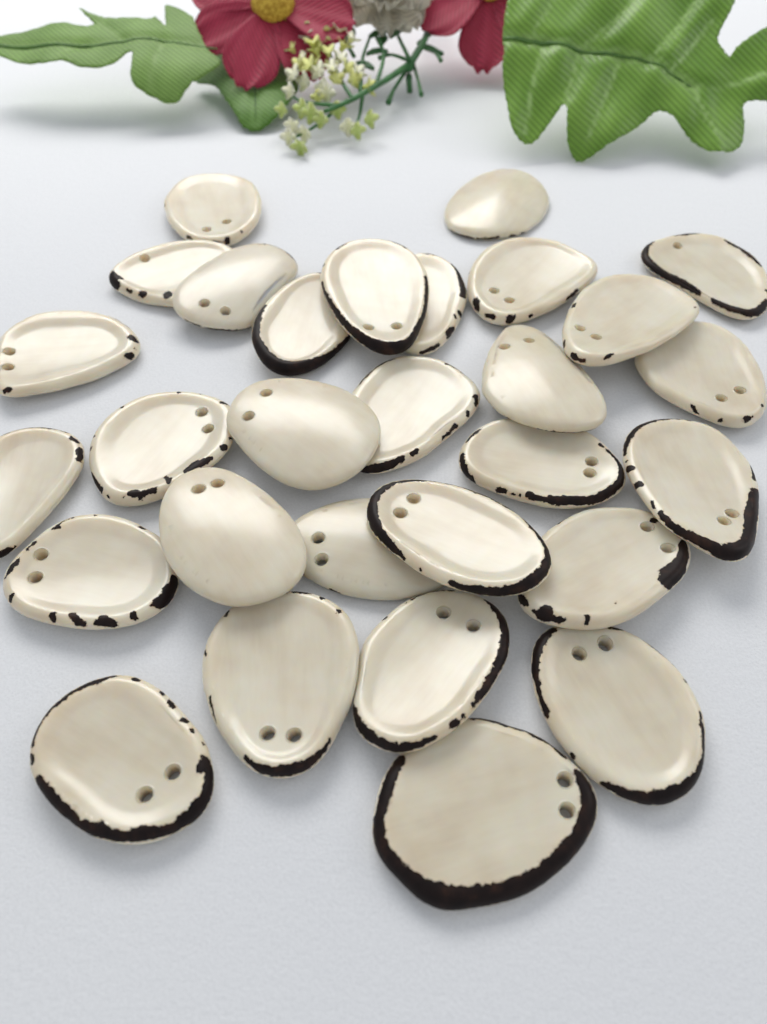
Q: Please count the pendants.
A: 29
